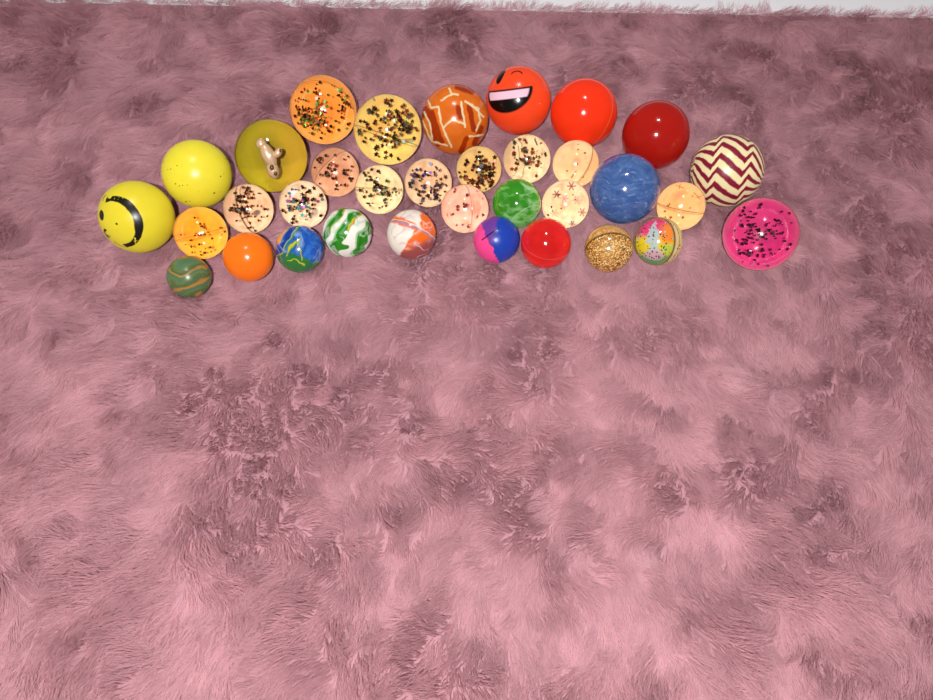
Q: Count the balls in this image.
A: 34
